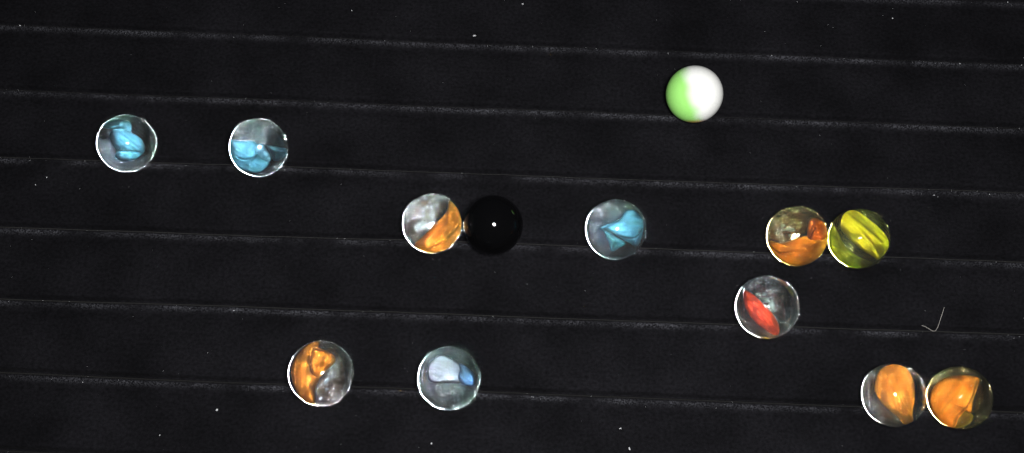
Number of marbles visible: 13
